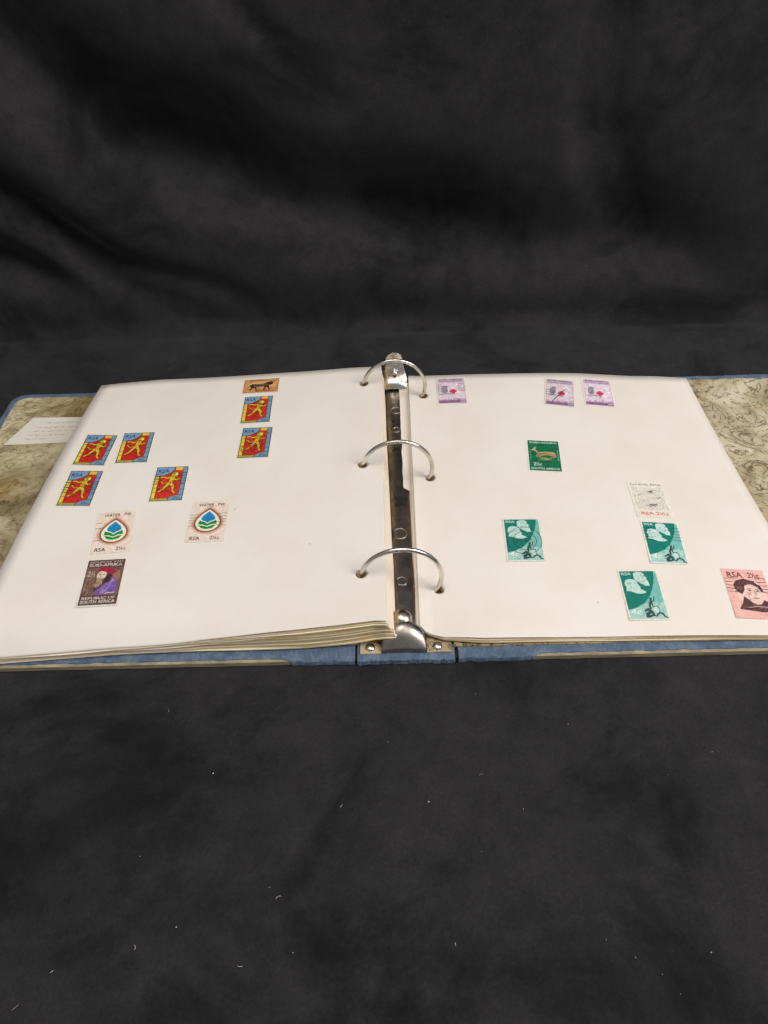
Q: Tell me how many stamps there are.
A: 19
